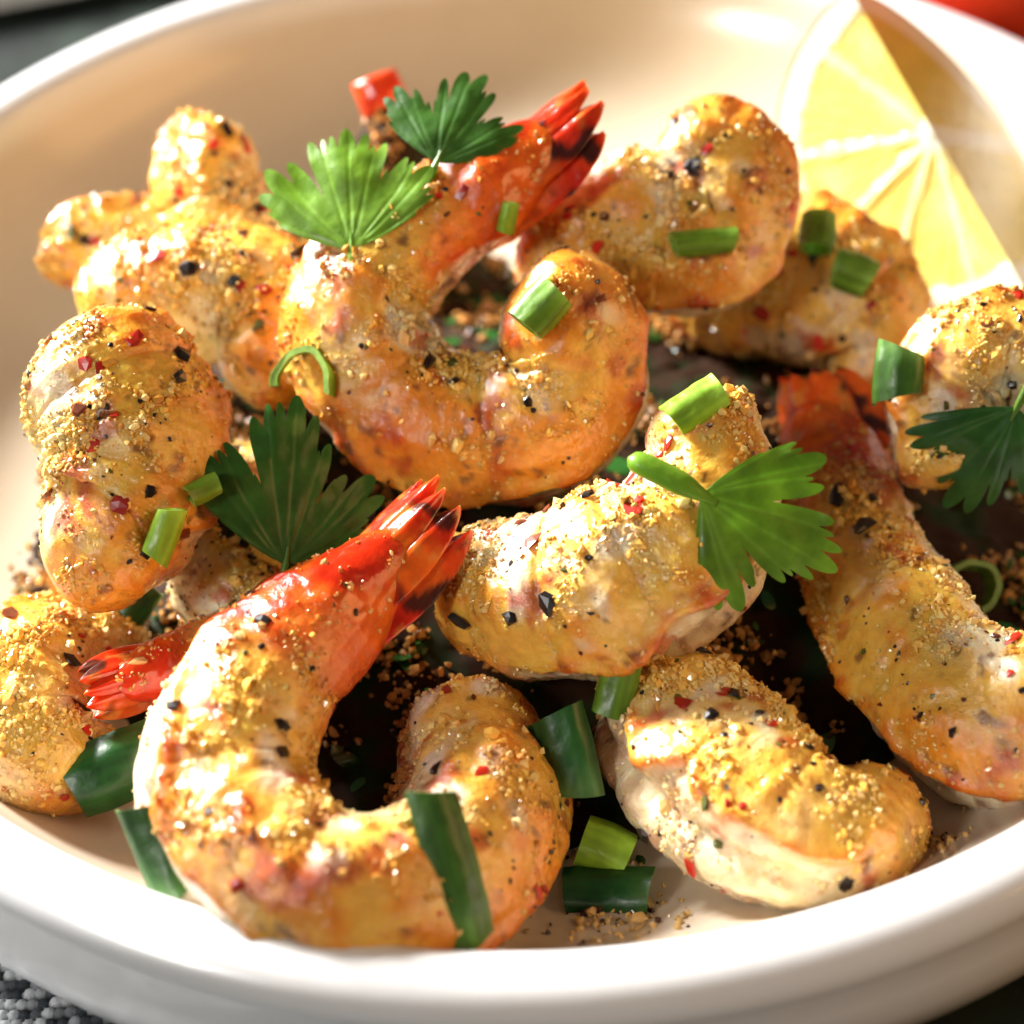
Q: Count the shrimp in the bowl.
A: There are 14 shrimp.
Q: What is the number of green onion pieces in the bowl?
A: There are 19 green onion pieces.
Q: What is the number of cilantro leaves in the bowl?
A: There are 5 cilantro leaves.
